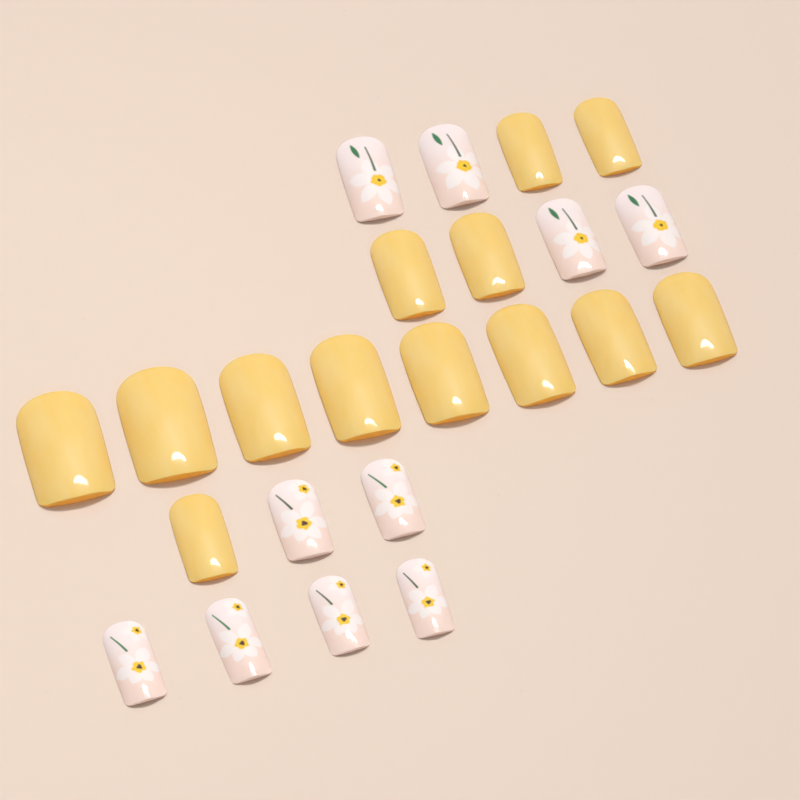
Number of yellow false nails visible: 13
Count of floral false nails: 10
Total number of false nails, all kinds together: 23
